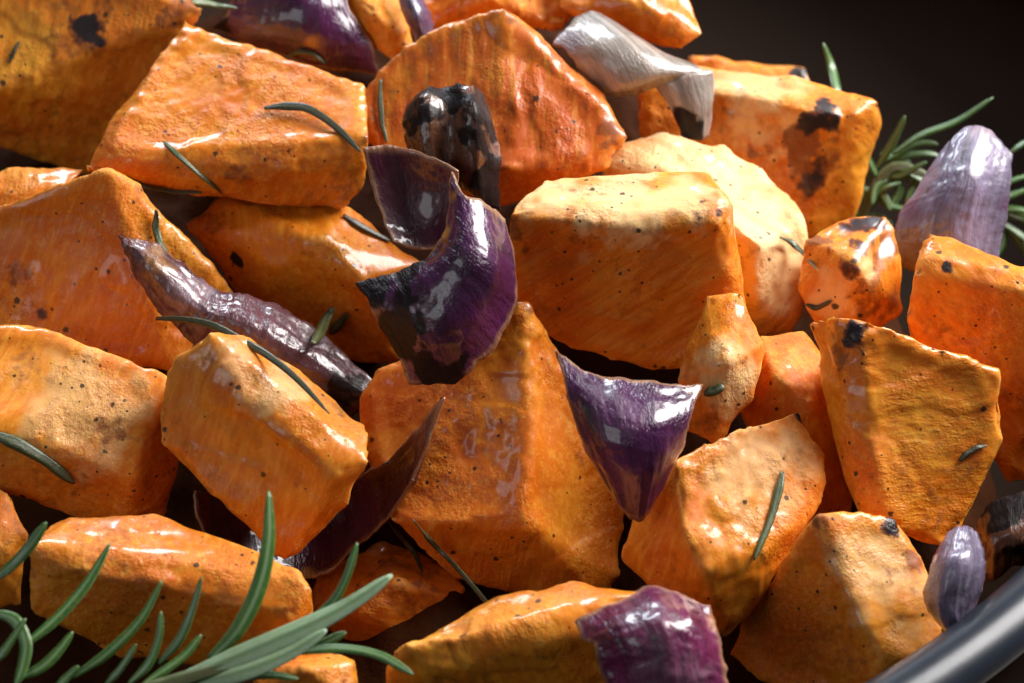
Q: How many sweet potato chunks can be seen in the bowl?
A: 28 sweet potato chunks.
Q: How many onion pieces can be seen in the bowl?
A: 13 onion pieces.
